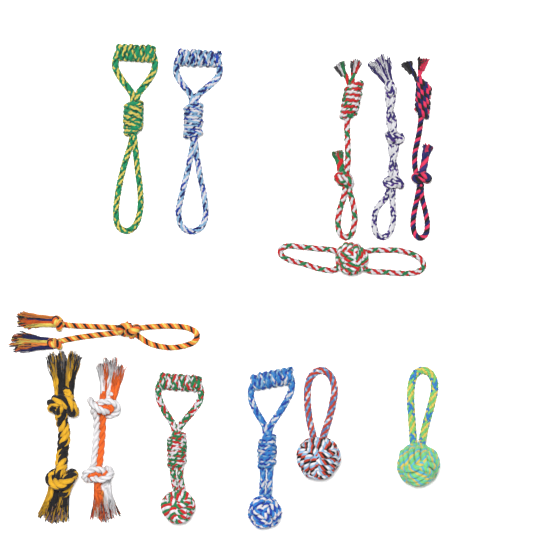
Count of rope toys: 13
